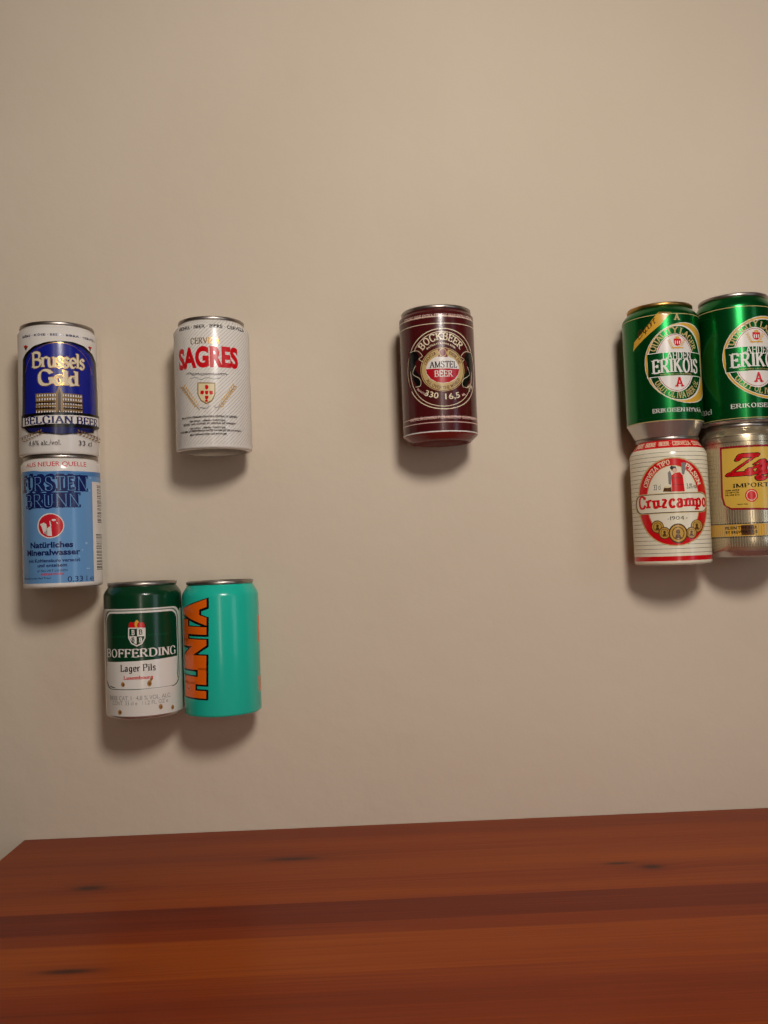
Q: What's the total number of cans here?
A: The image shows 10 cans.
